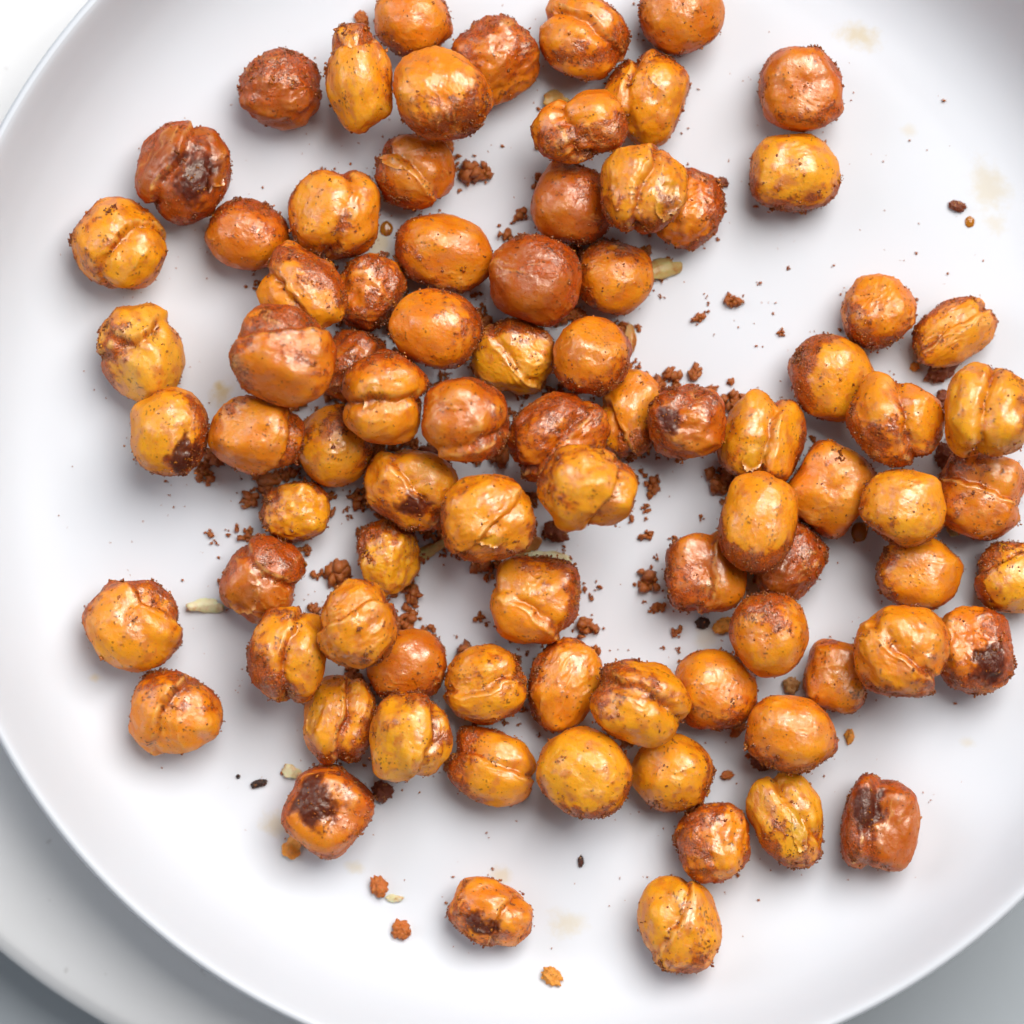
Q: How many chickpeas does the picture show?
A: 84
